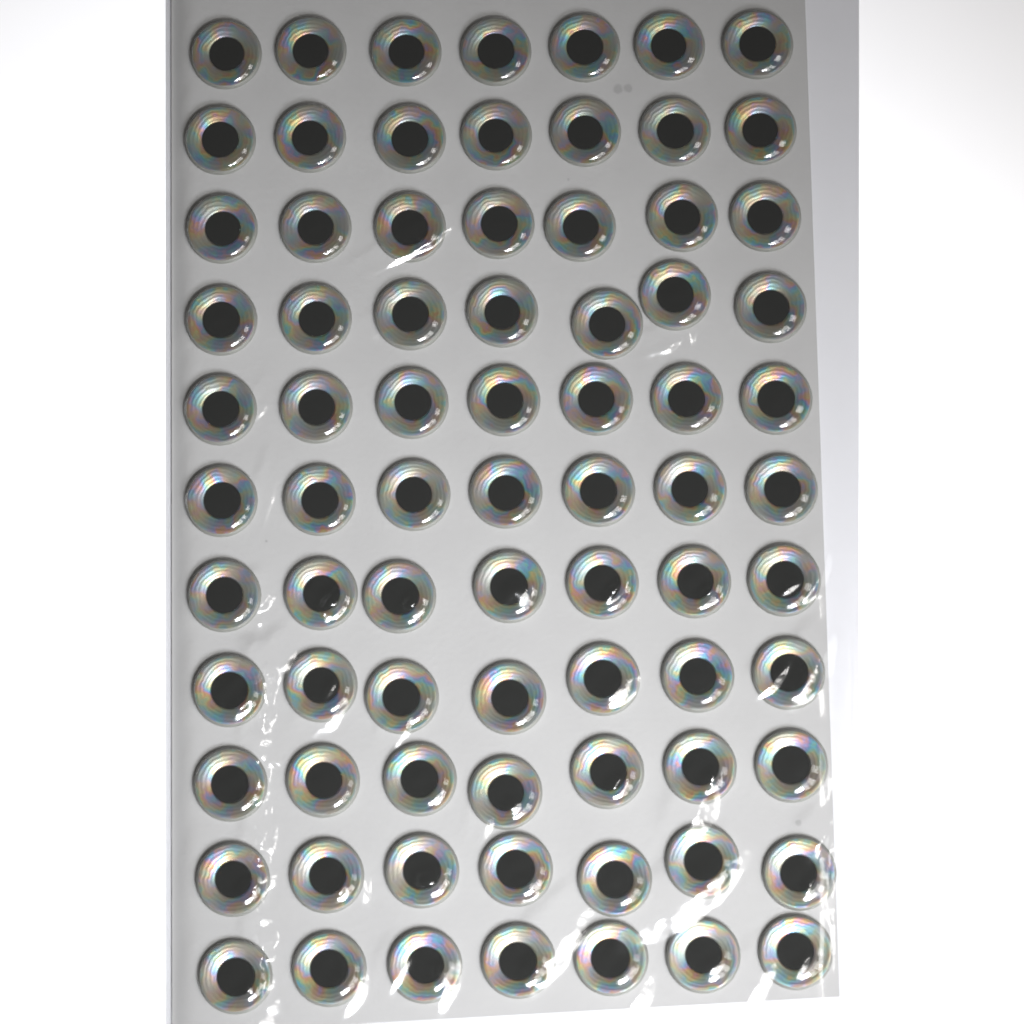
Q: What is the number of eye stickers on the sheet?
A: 77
